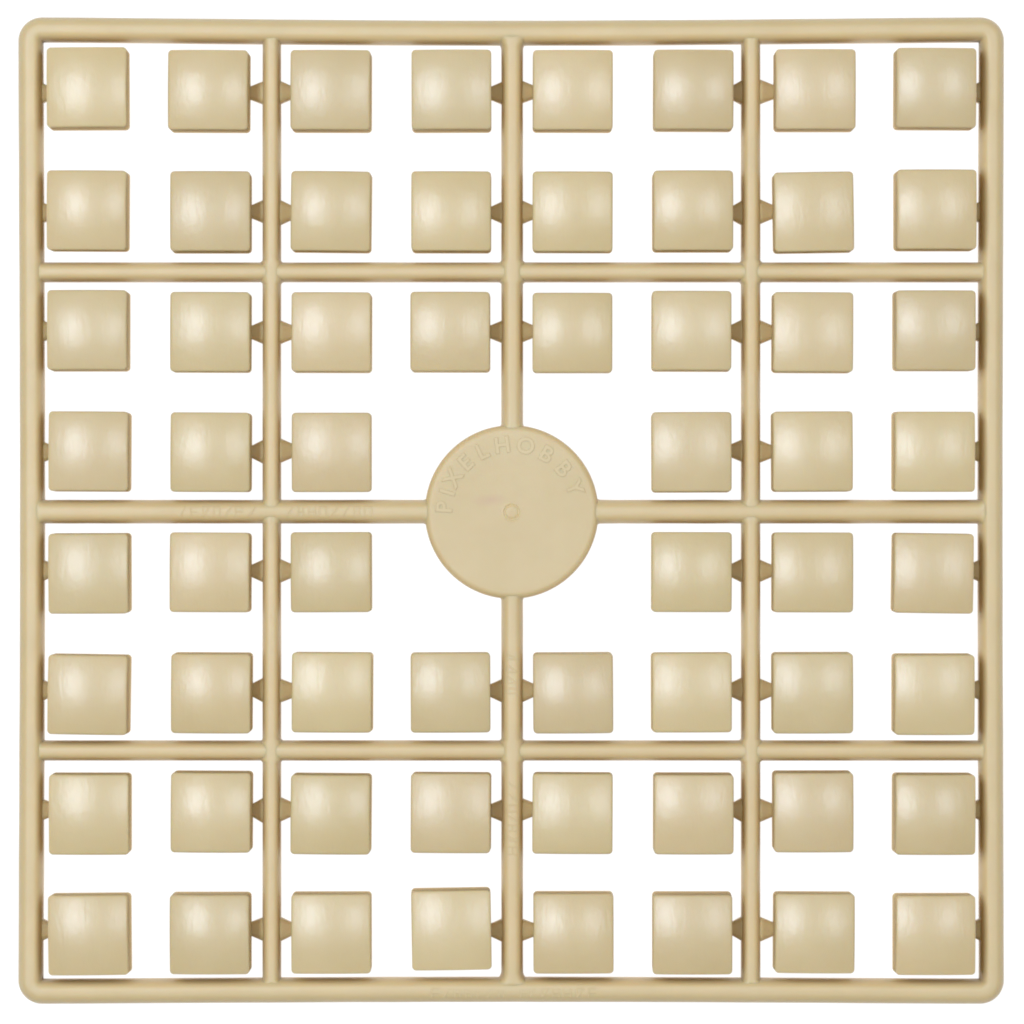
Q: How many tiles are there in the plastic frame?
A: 60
